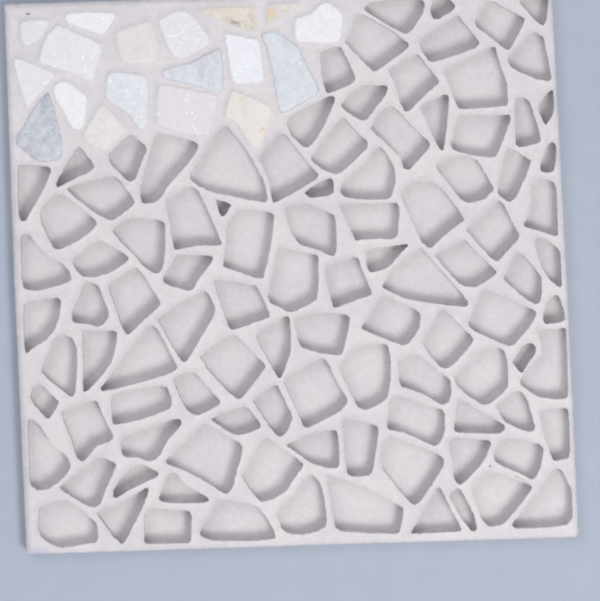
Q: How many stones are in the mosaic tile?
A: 18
